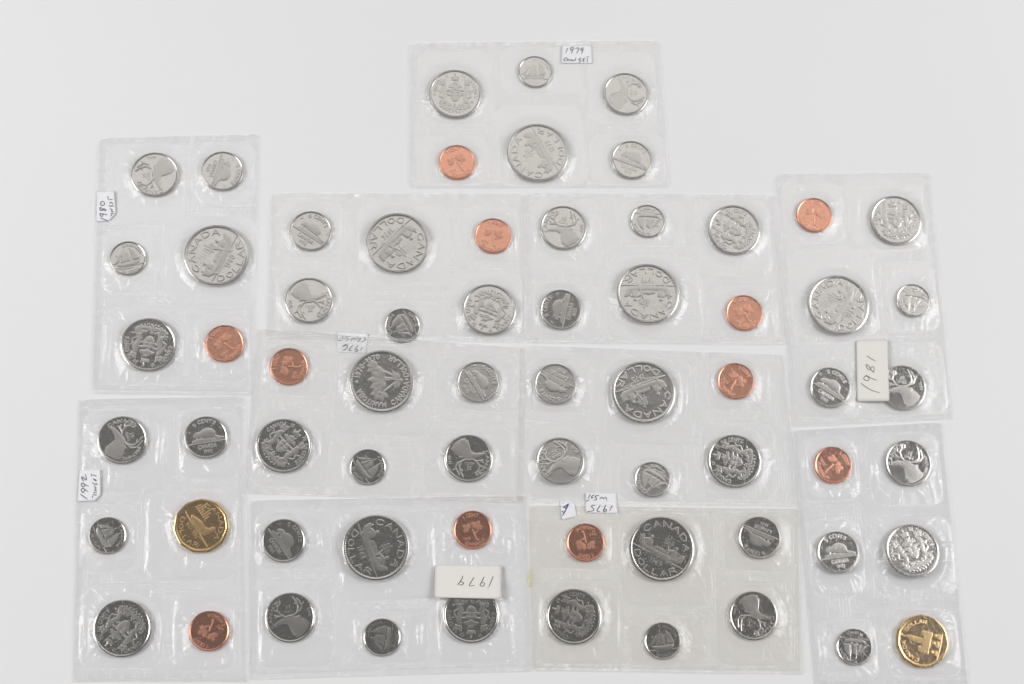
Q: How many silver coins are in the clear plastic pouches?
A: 53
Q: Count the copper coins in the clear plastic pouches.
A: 11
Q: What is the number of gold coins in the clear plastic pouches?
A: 2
